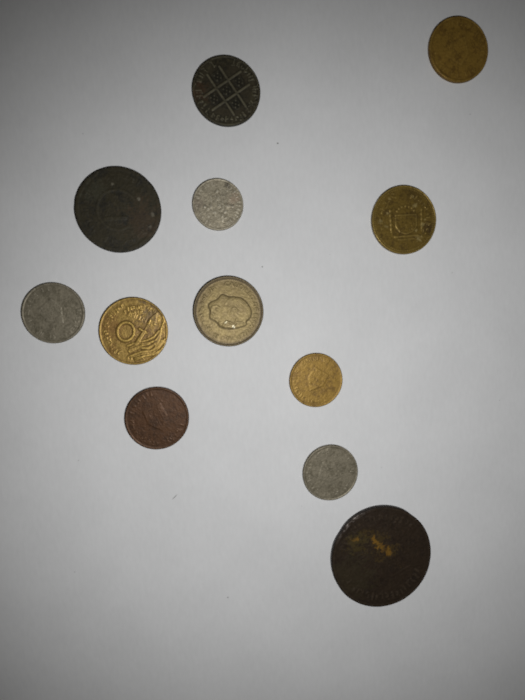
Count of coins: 12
